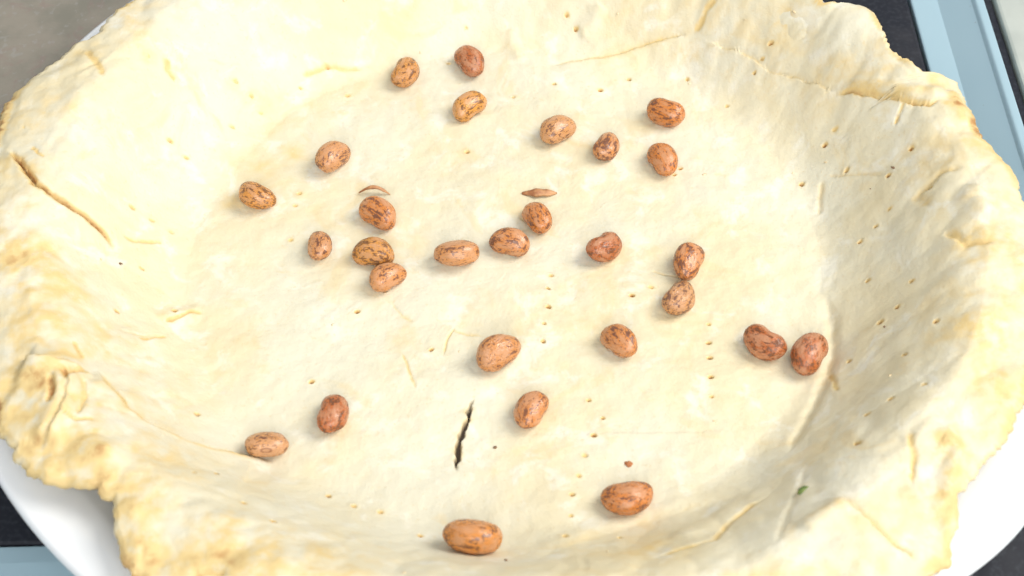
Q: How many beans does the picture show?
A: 28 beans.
